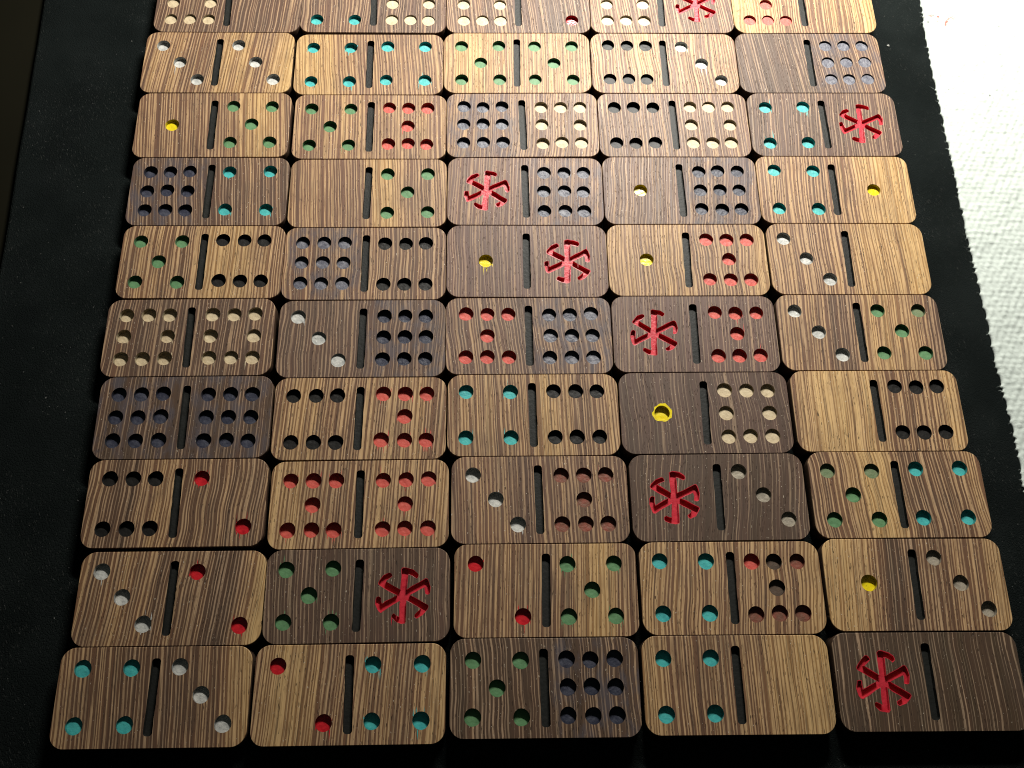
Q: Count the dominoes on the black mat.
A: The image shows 50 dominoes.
